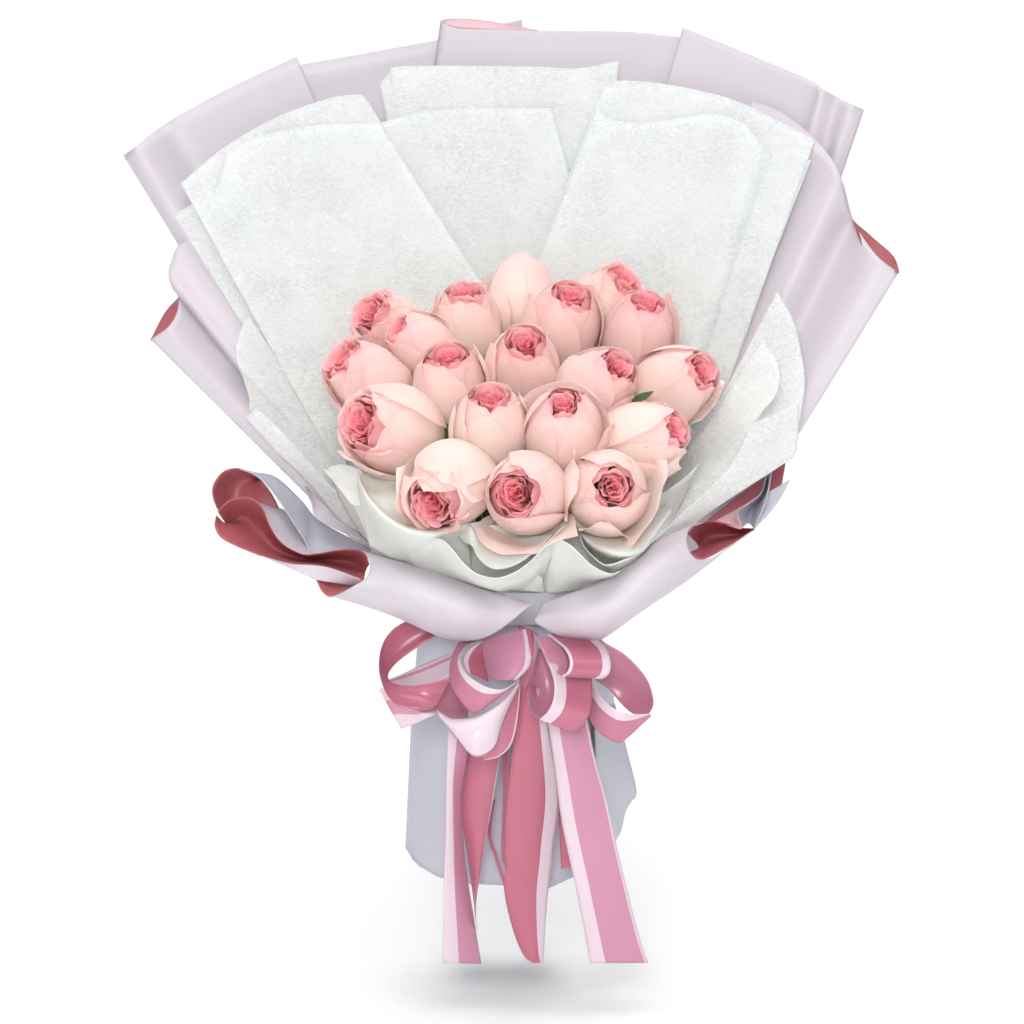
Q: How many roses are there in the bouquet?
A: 19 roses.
